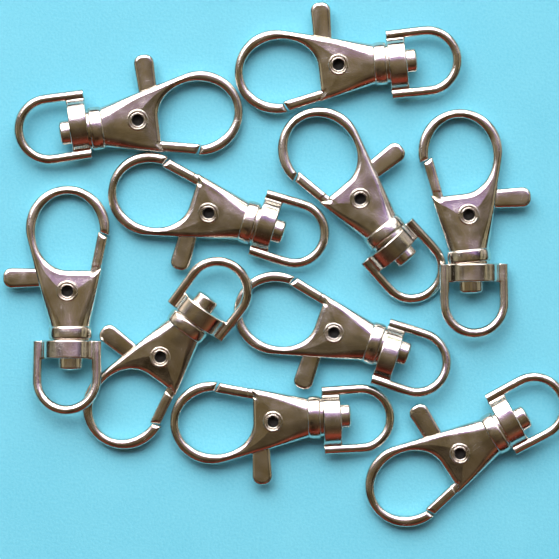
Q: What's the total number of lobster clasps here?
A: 10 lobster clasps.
